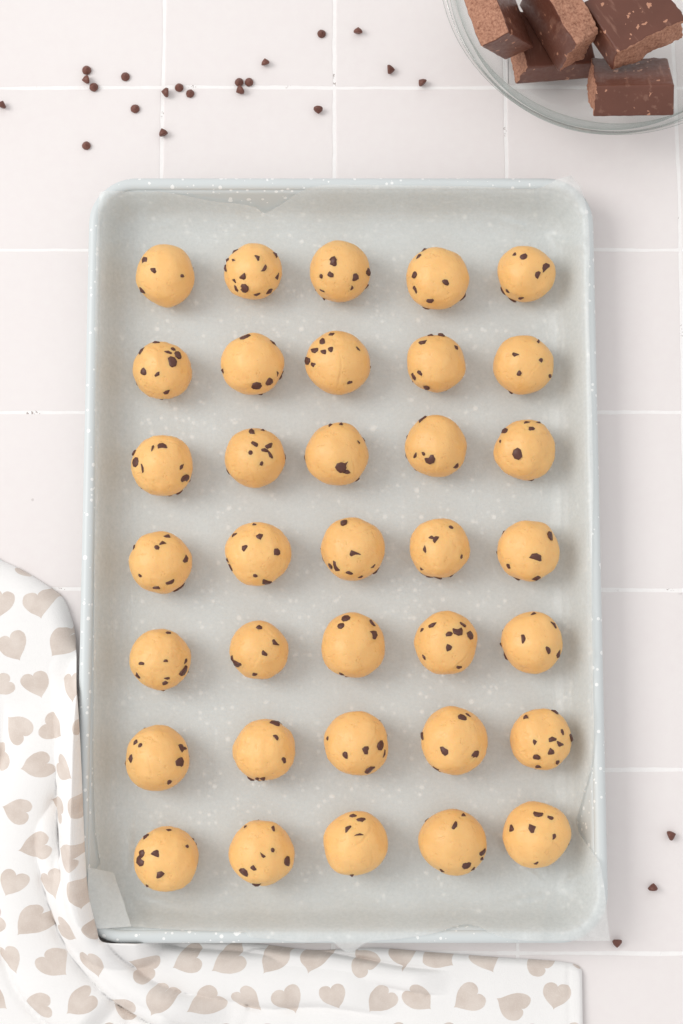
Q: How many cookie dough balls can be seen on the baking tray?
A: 35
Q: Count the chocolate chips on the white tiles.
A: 23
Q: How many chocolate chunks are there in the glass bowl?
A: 5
